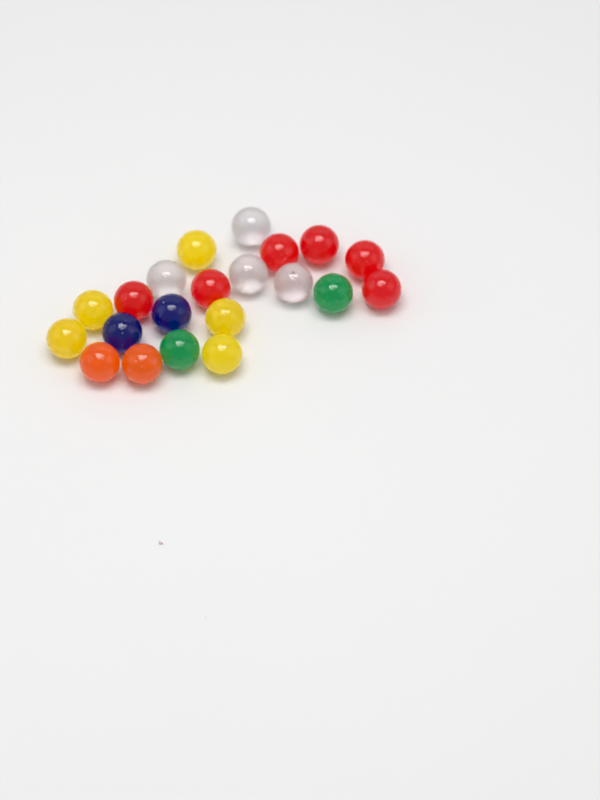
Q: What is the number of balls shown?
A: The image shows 21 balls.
